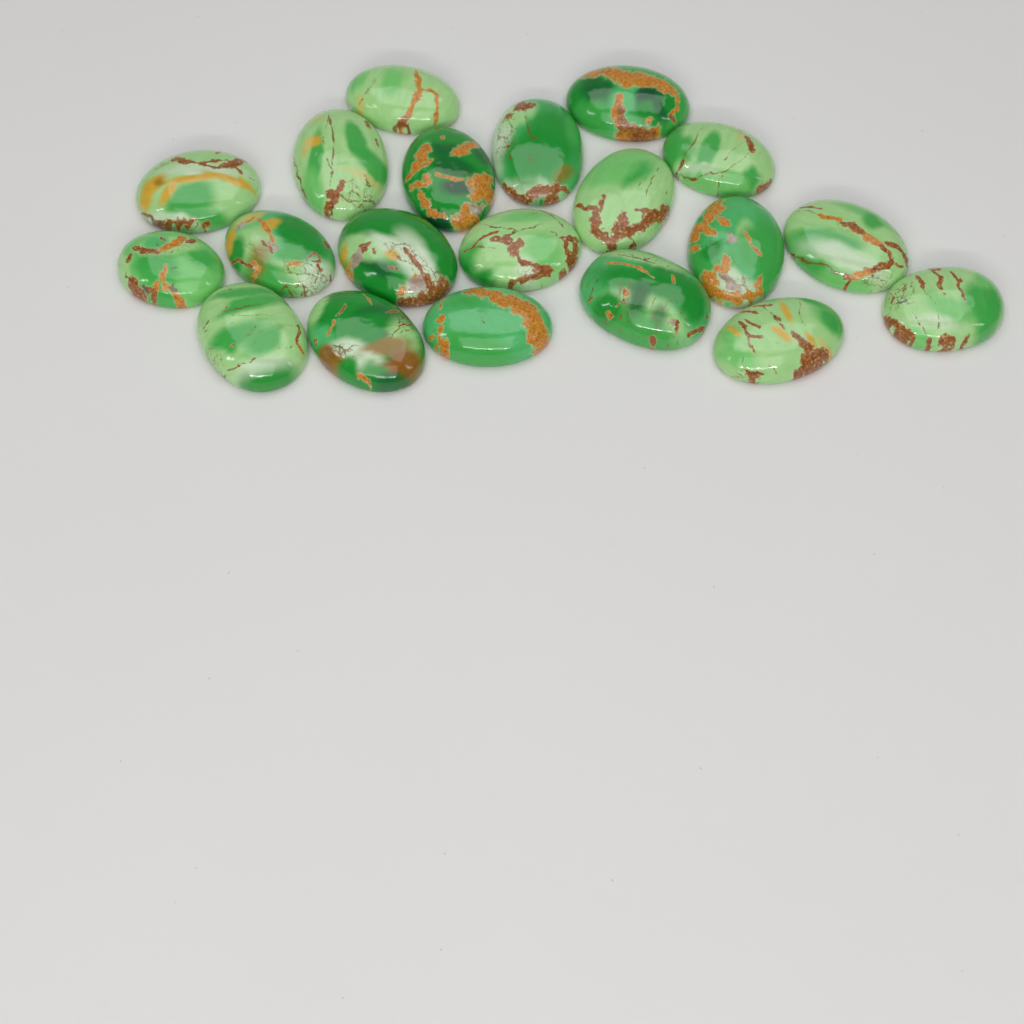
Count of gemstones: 20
